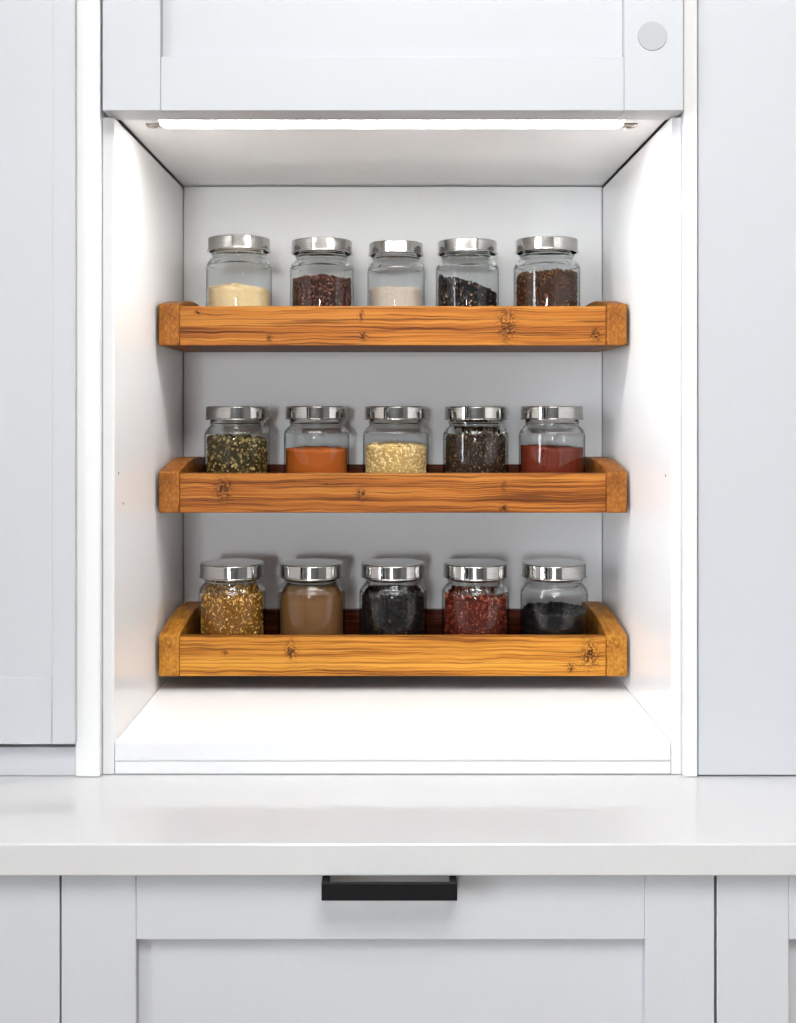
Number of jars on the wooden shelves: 15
